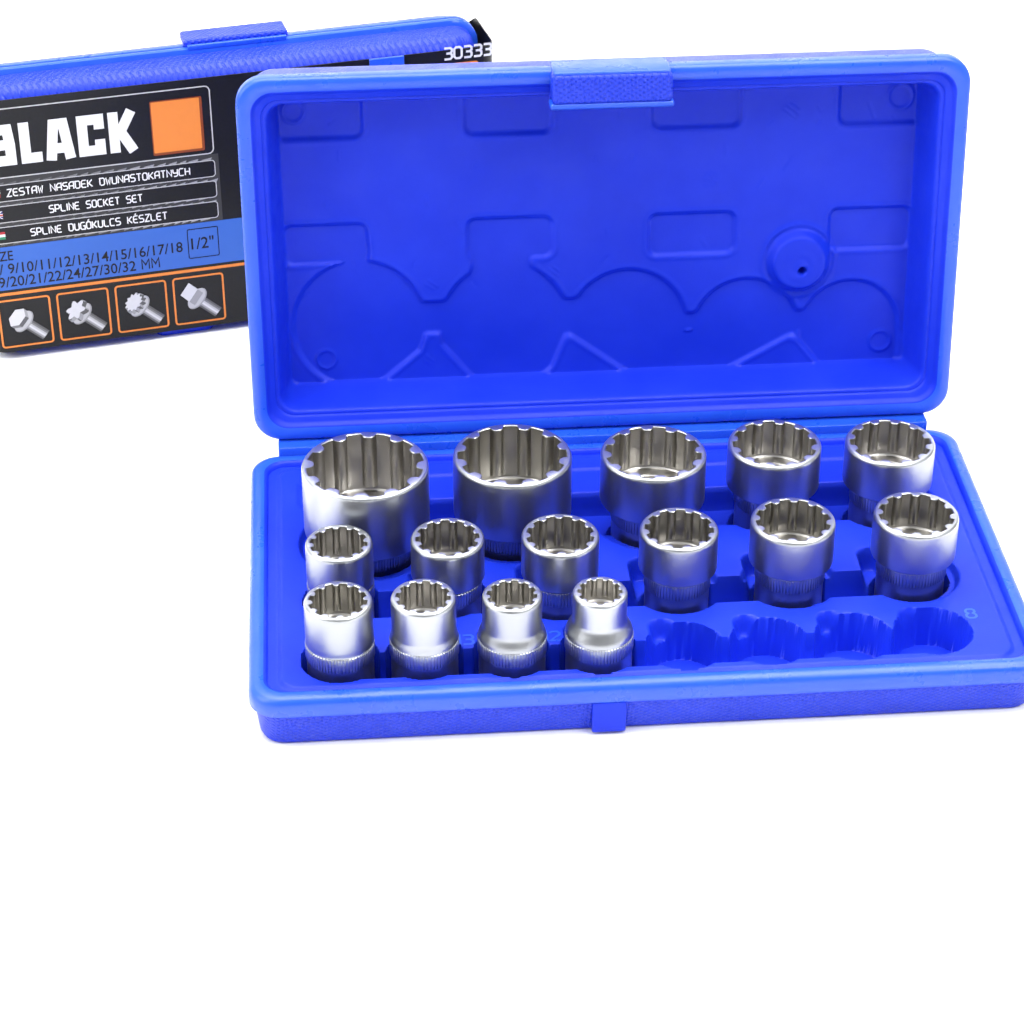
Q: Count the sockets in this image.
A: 15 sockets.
